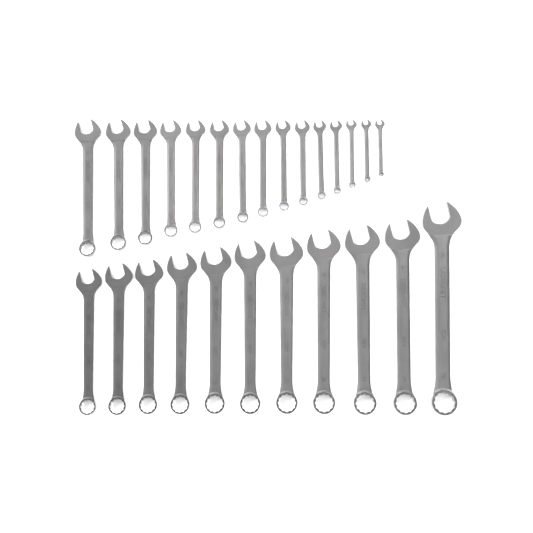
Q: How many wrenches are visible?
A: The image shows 26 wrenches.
